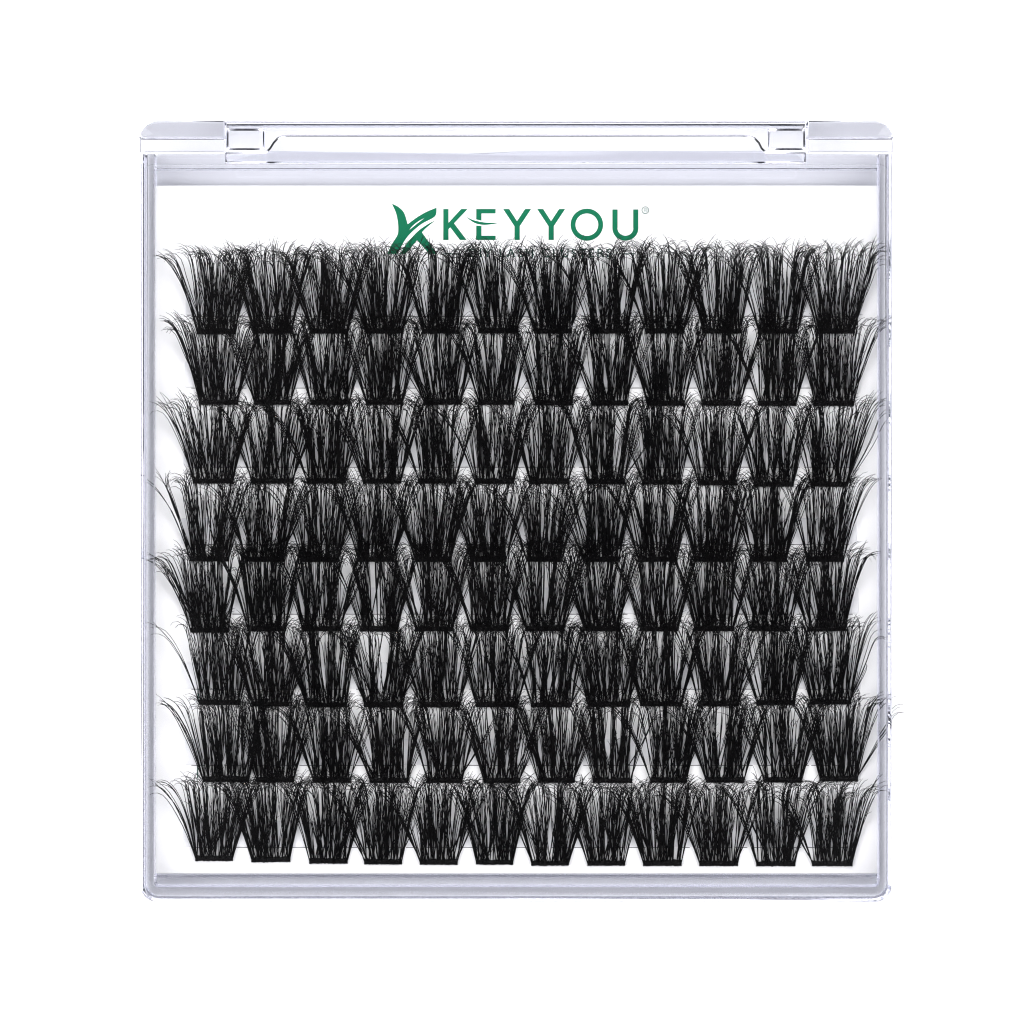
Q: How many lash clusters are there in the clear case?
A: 96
